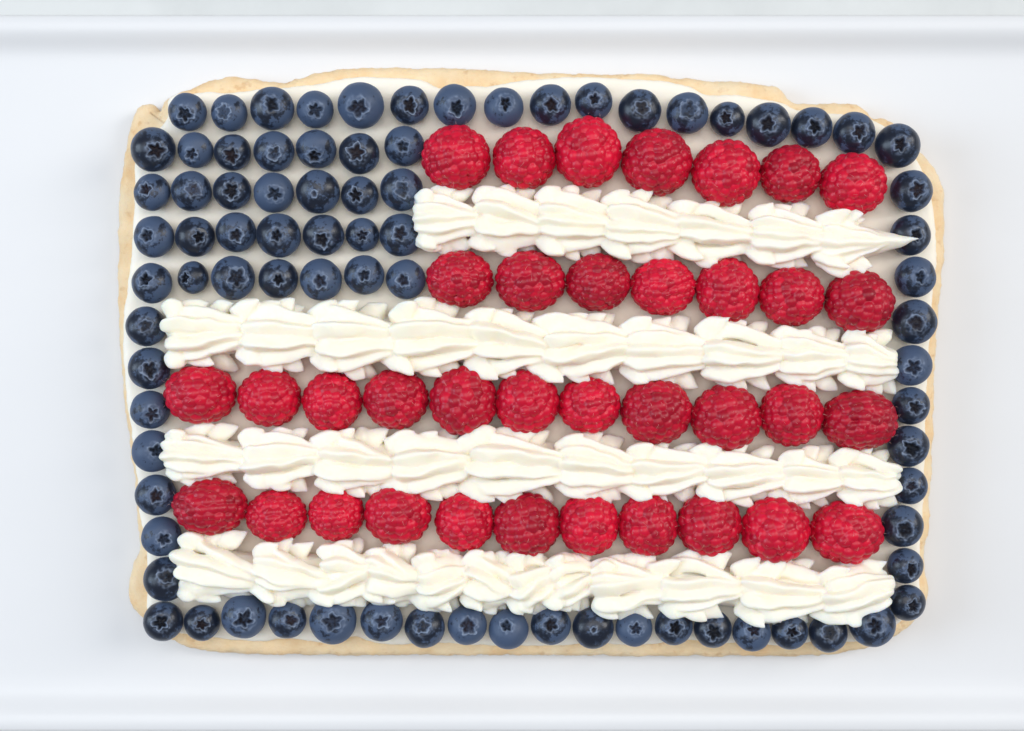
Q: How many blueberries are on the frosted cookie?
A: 81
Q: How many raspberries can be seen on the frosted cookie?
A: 36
